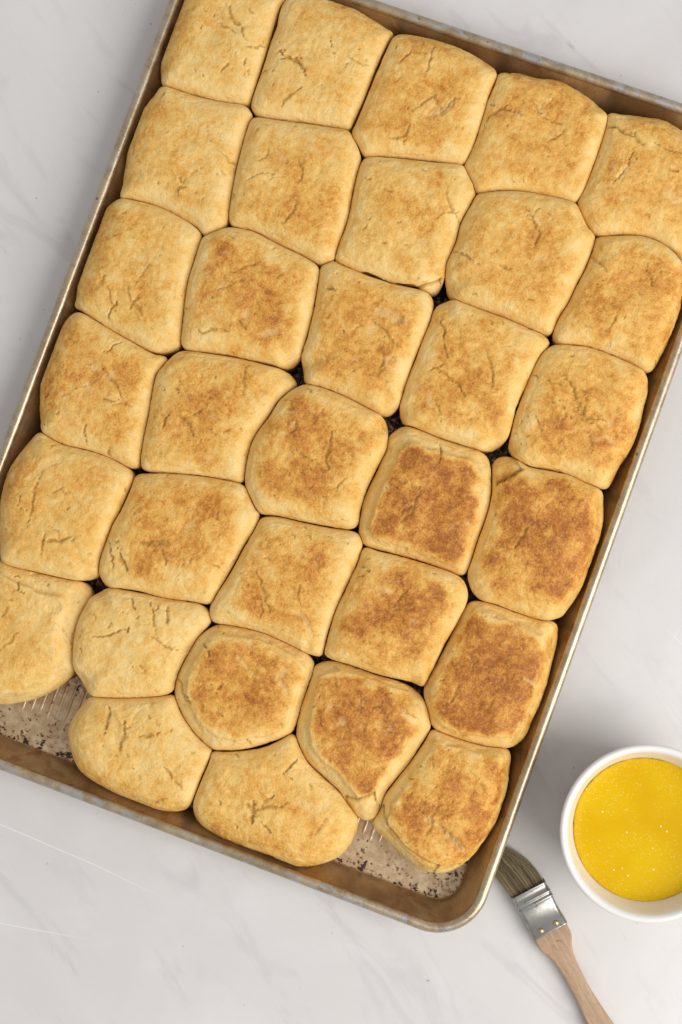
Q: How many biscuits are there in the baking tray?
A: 32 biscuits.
